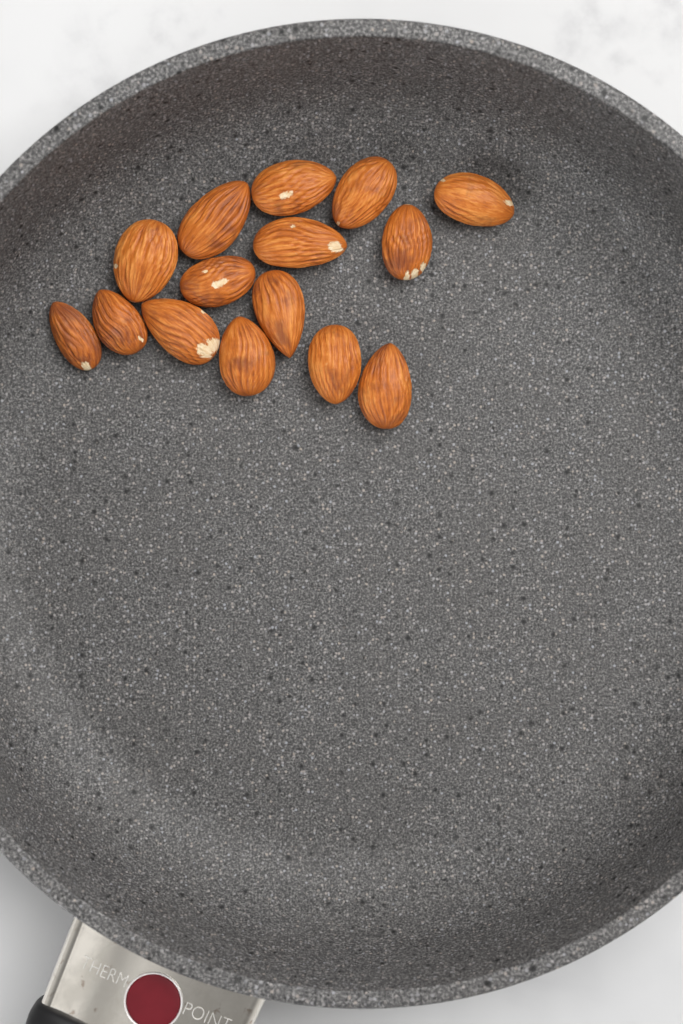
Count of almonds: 15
